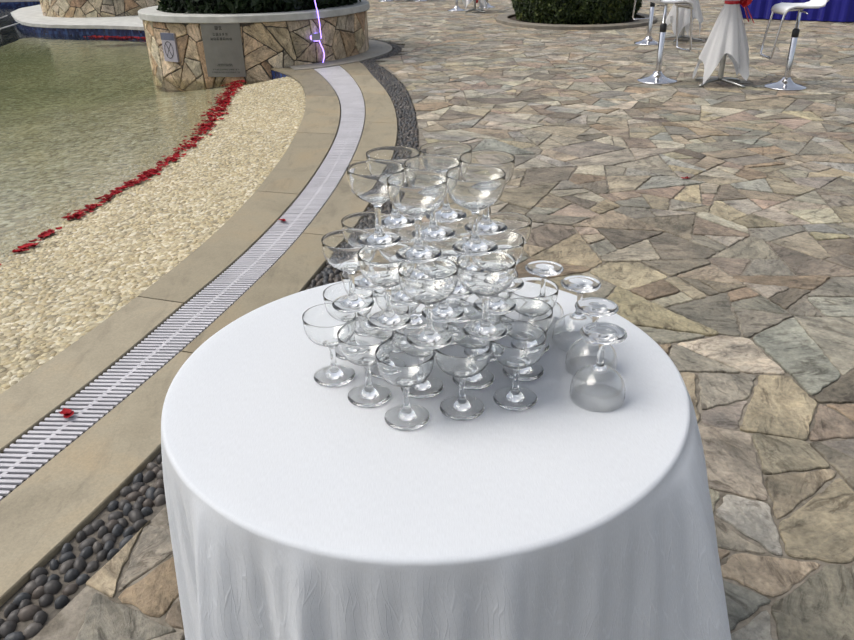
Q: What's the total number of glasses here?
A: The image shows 41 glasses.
